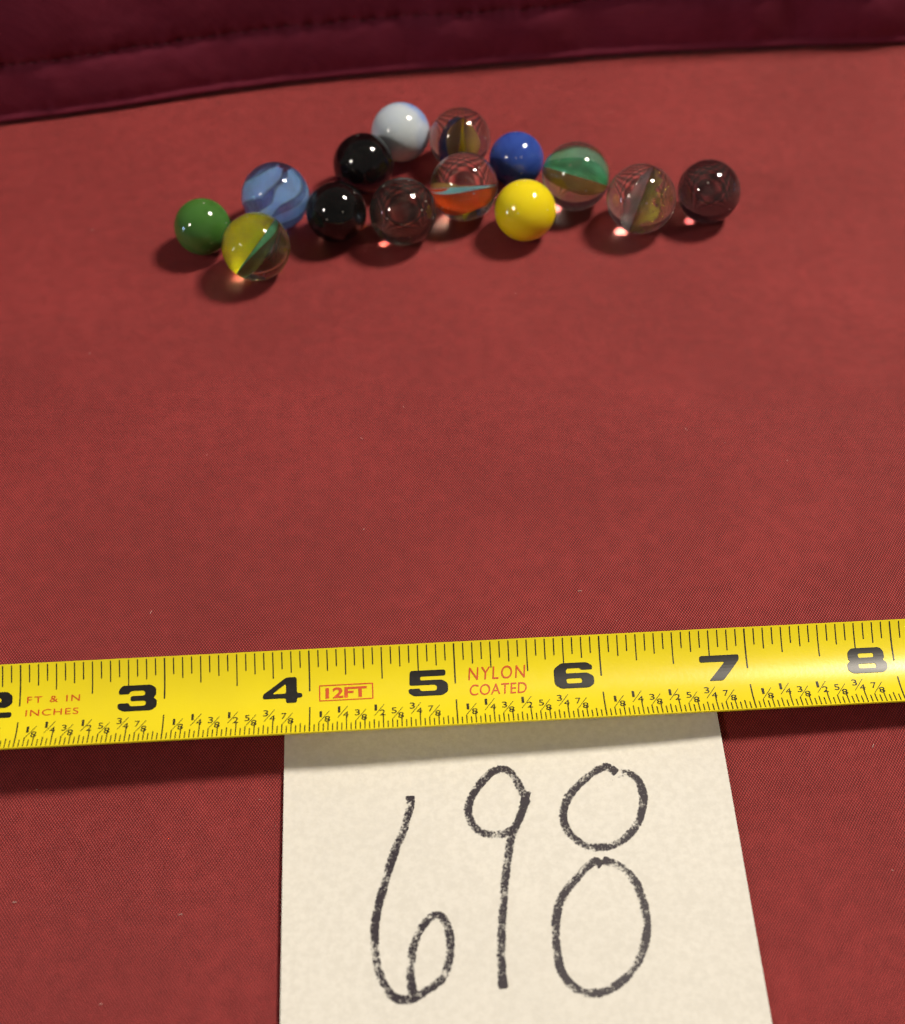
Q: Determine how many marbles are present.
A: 14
